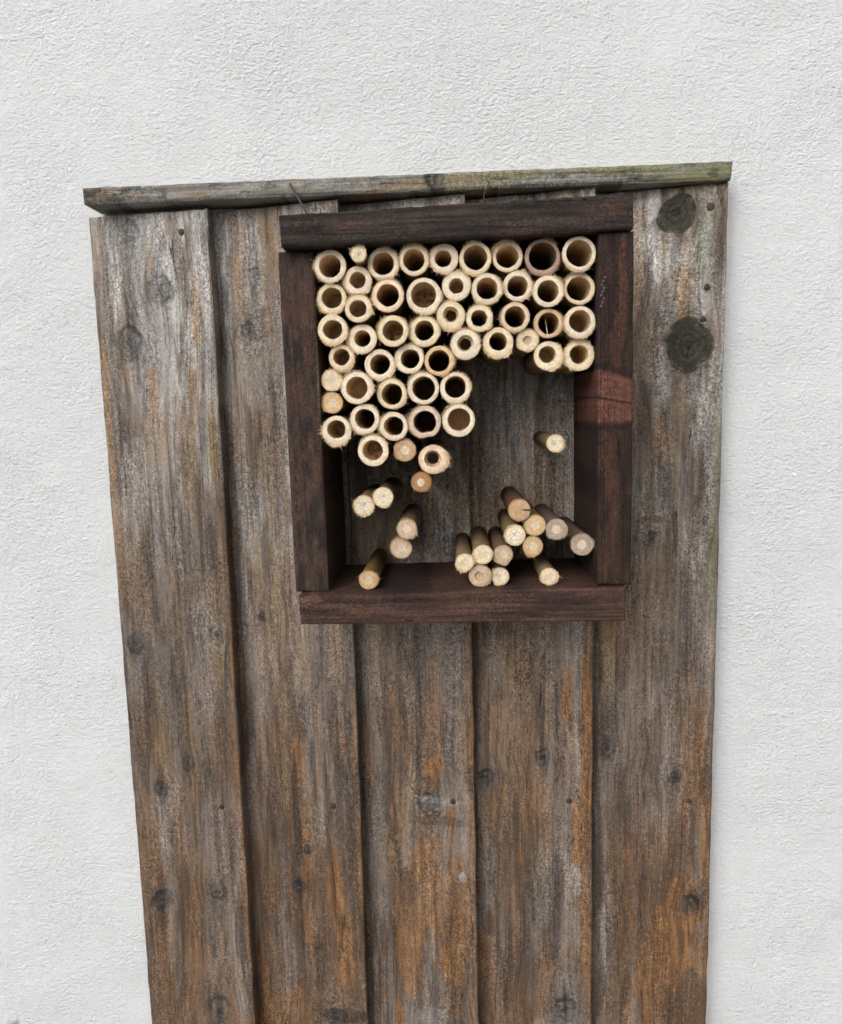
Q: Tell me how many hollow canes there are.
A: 46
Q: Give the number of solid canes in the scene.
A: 24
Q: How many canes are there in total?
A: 70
